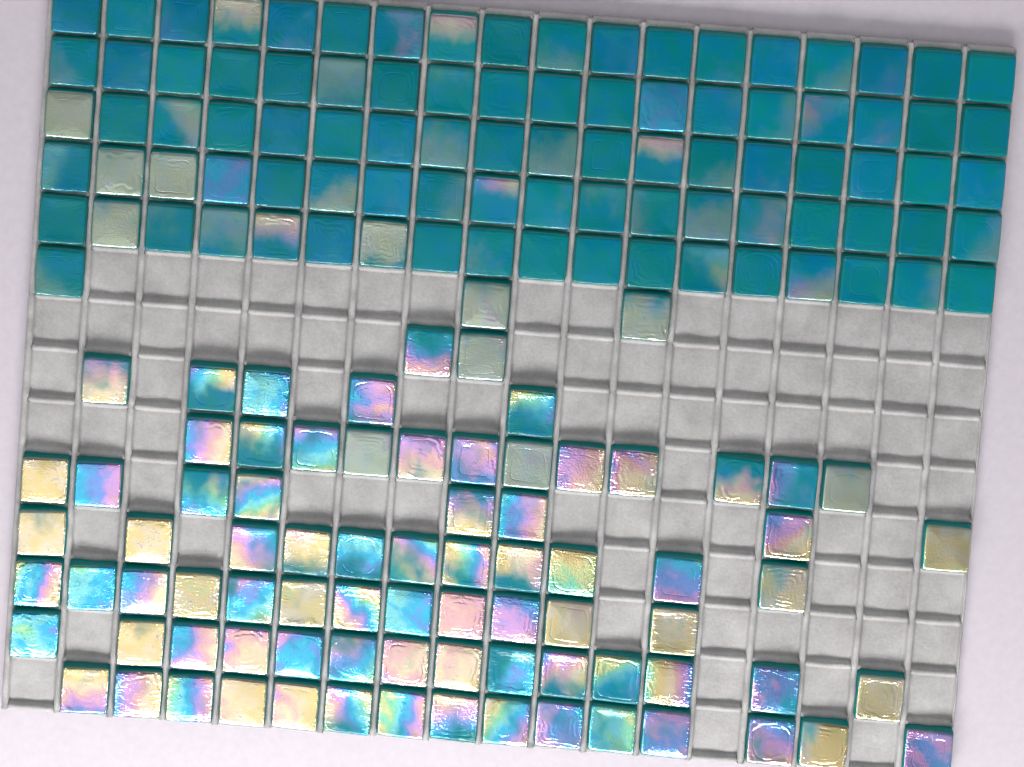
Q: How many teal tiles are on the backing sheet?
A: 86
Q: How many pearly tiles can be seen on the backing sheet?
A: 86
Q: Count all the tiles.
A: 172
